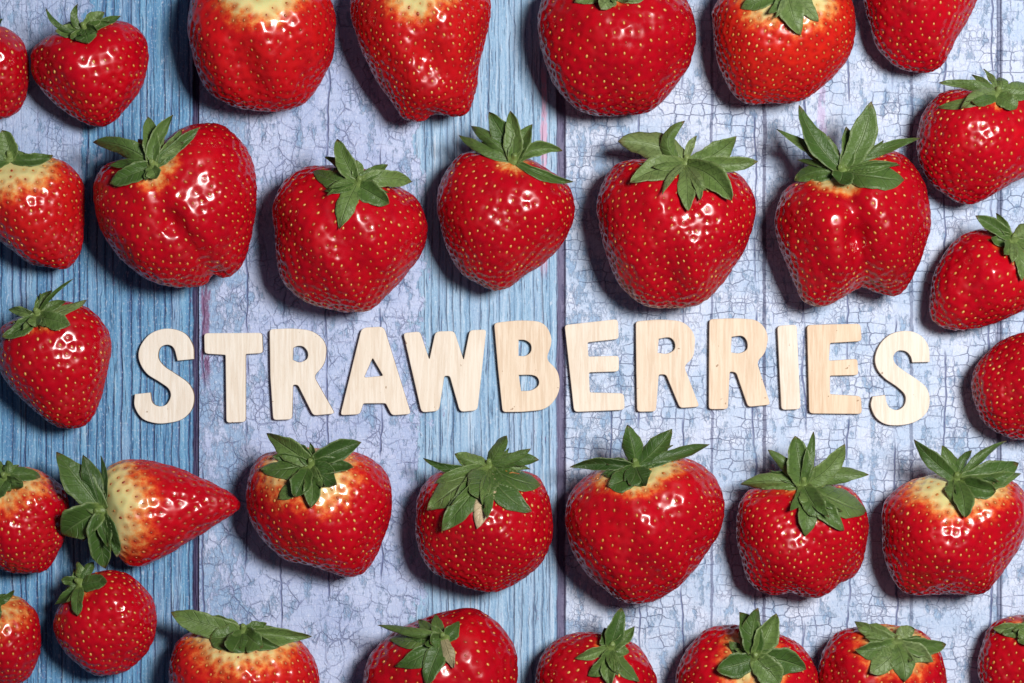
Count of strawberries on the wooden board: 32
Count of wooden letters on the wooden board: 12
